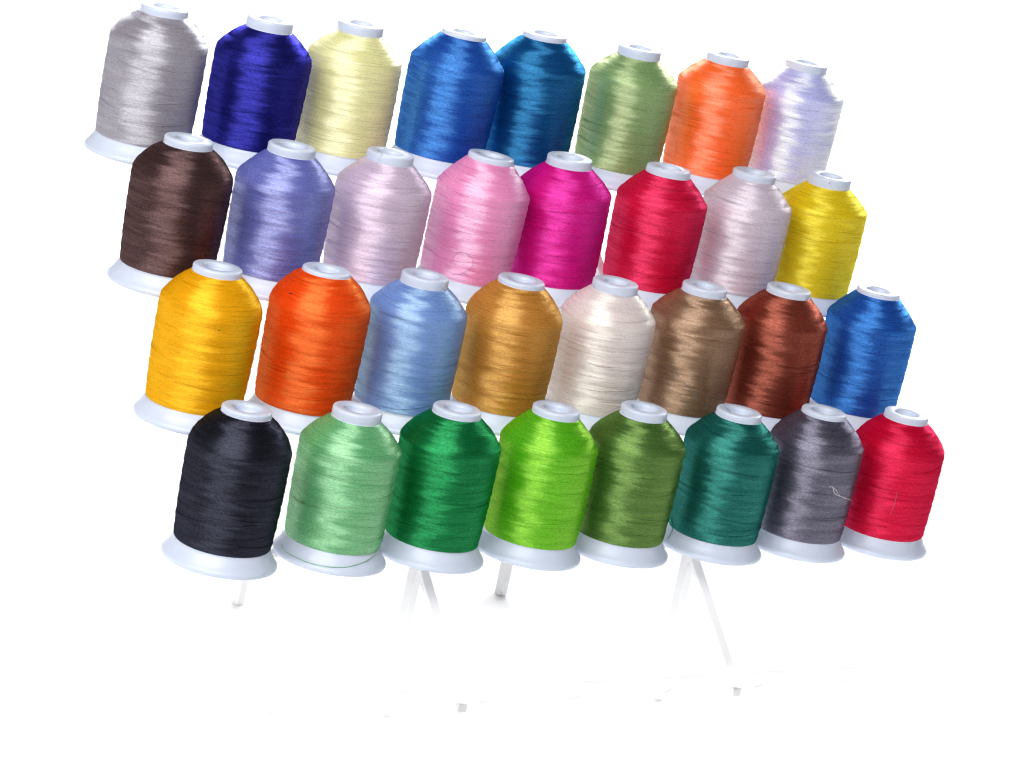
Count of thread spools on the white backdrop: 32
